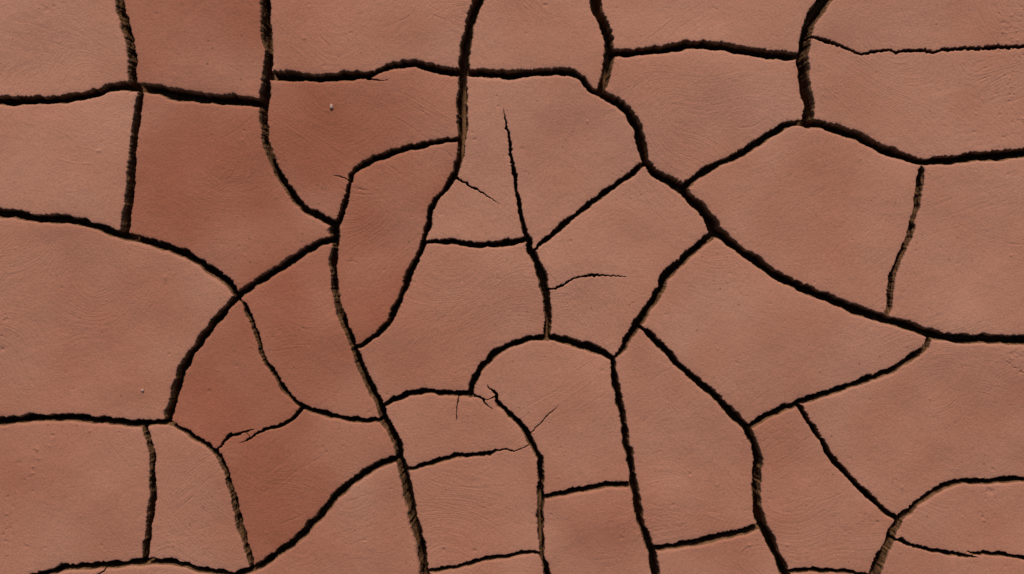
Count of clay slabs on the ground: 37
